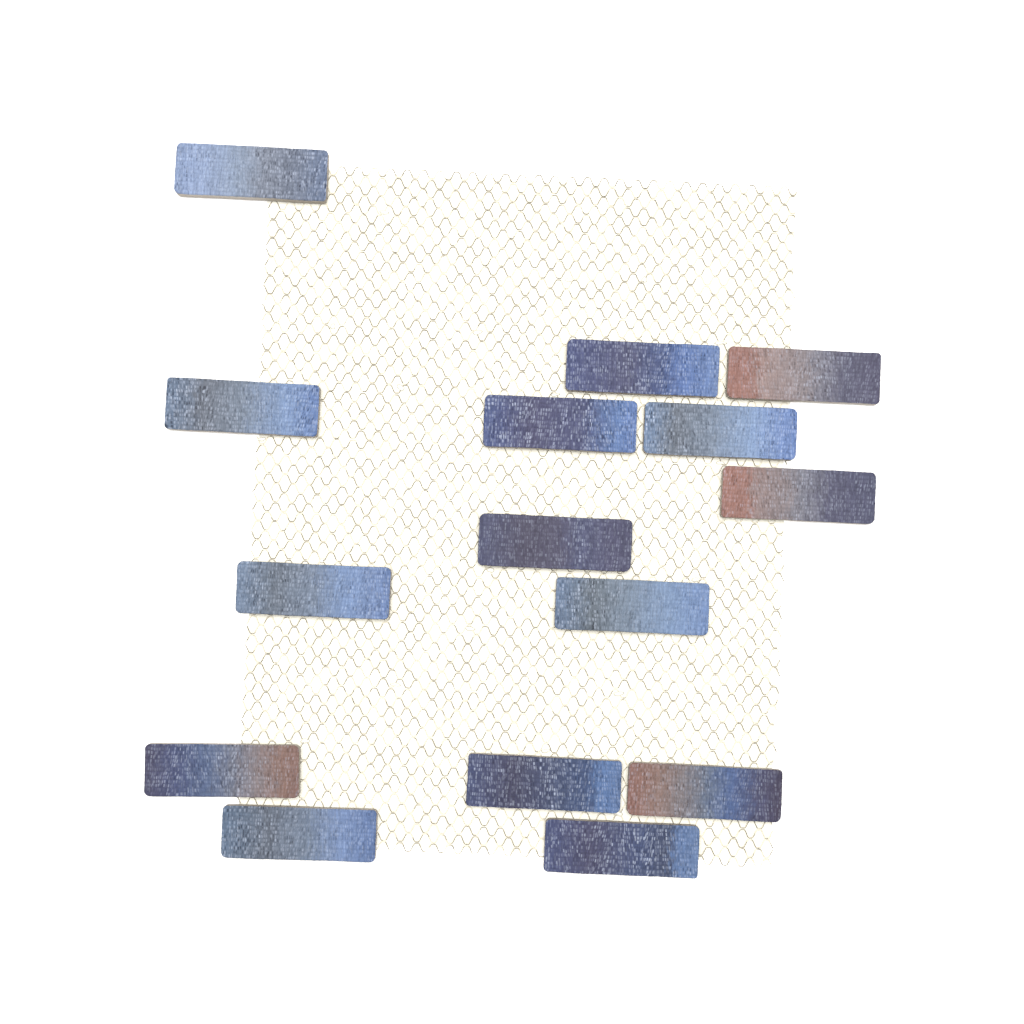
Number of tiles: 15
